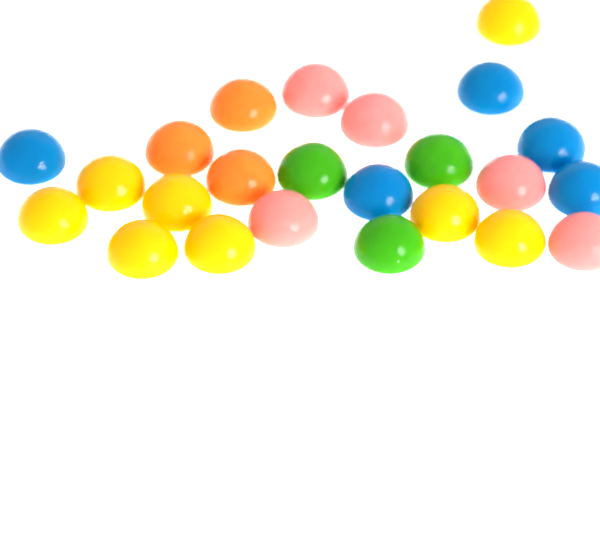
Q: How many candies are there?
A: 24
